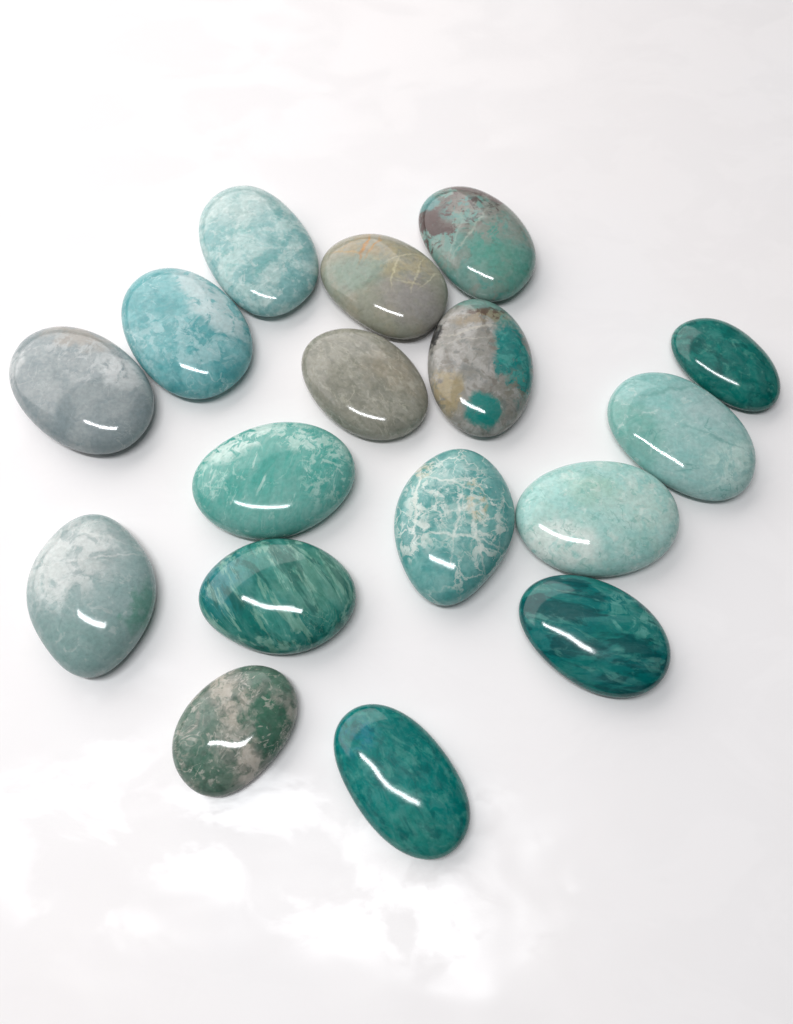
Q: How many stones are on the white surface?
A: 17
